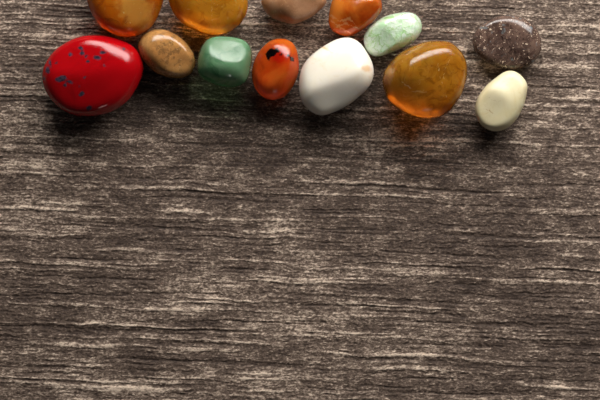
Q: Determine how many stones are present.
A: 13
